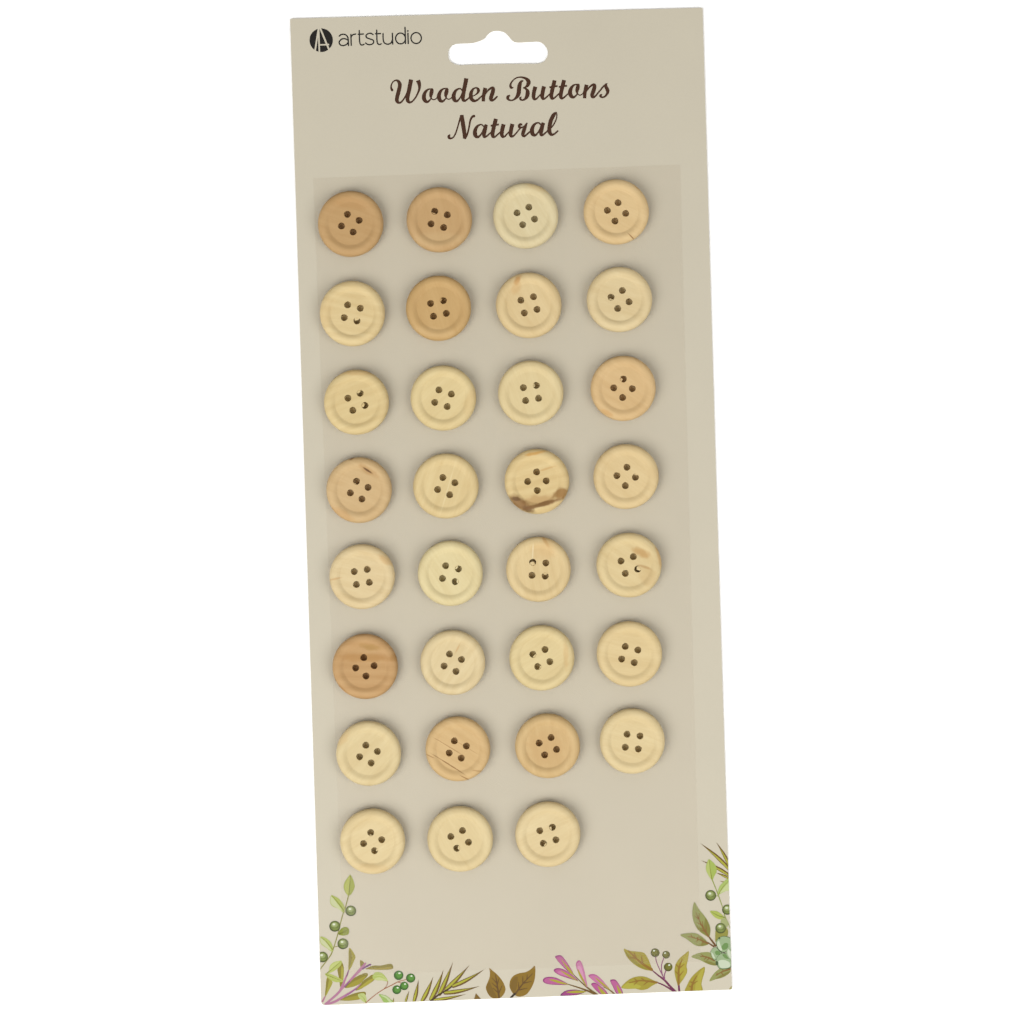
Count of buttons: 31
